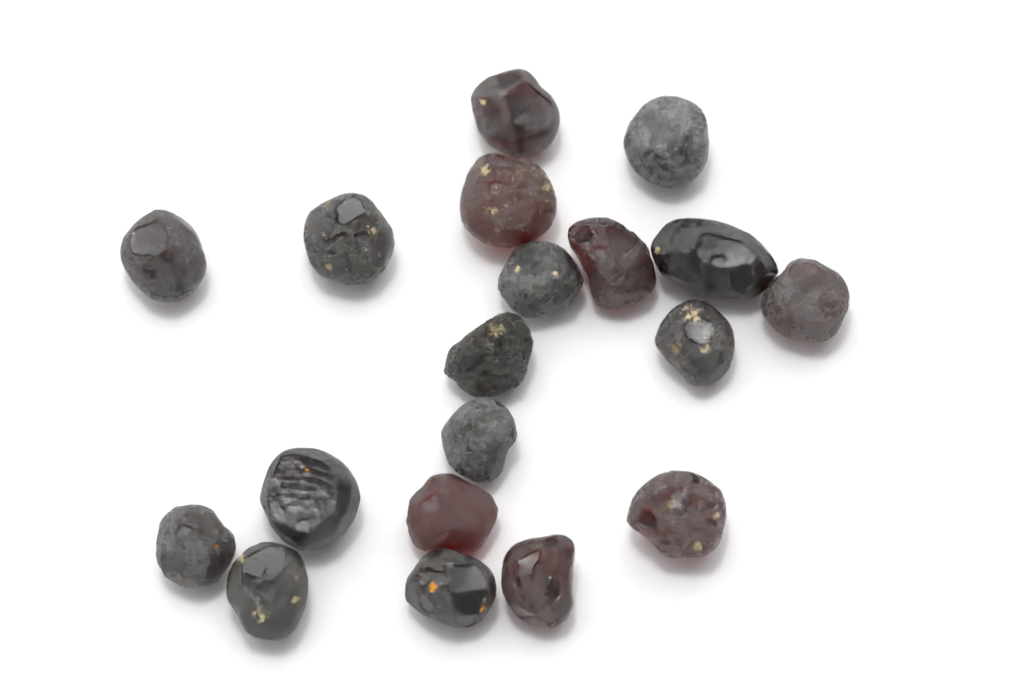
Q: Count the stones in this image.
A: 19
